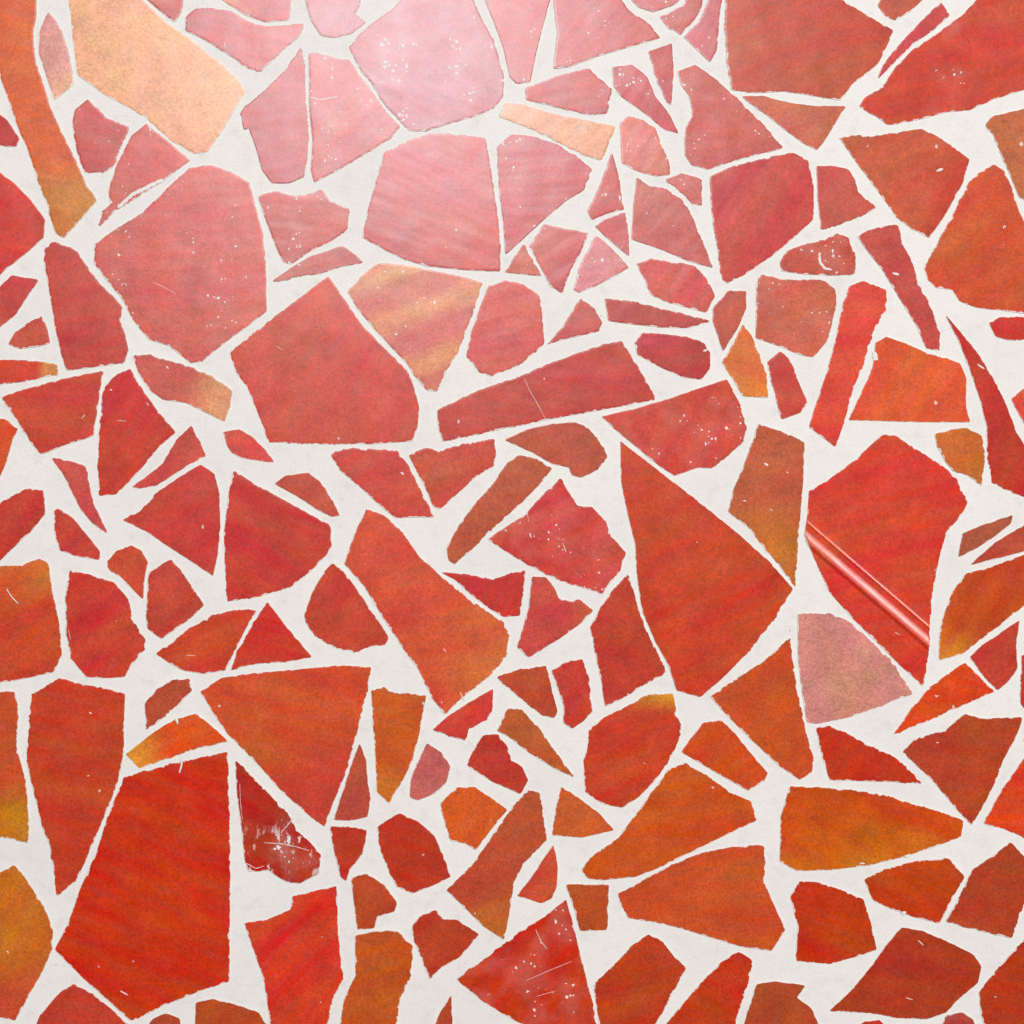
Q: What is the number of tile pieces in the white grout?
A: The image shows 161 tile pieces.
